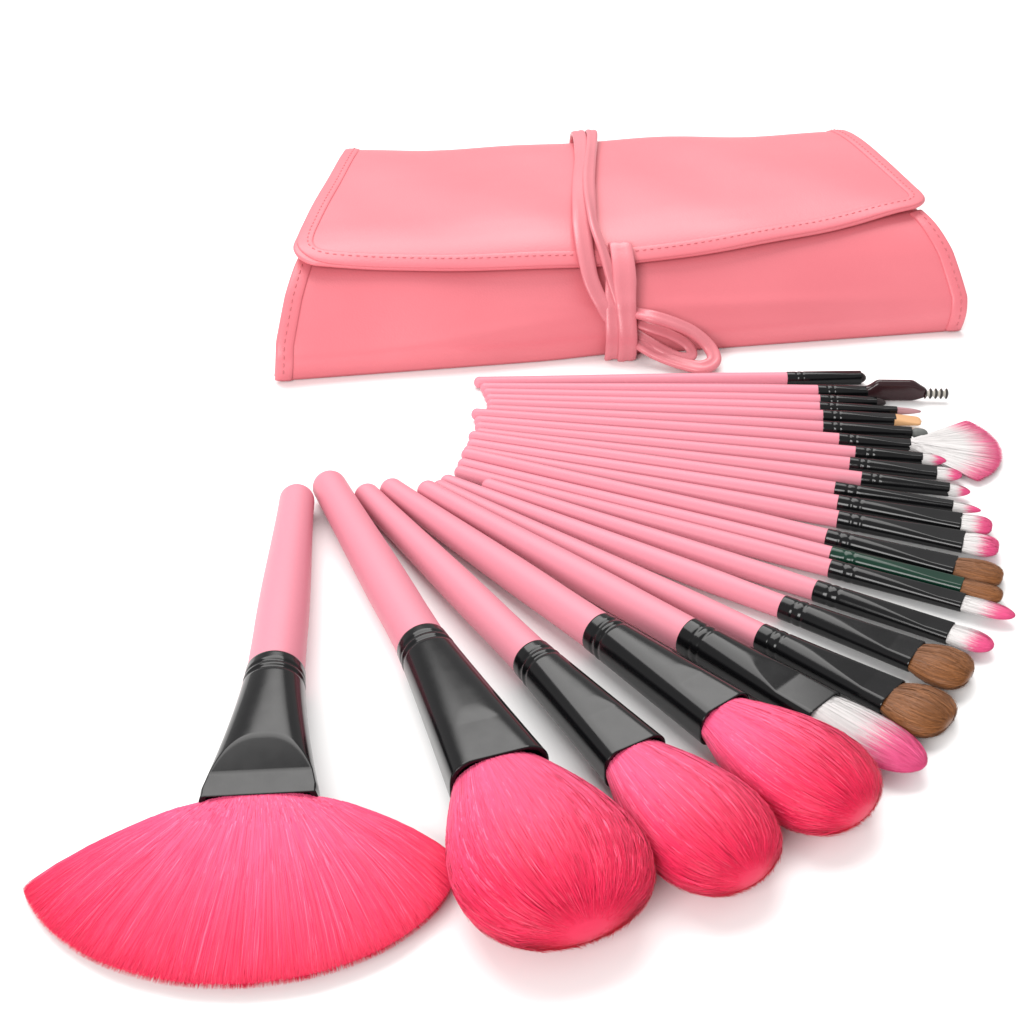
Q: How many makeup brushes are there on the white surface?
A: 24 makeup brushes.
